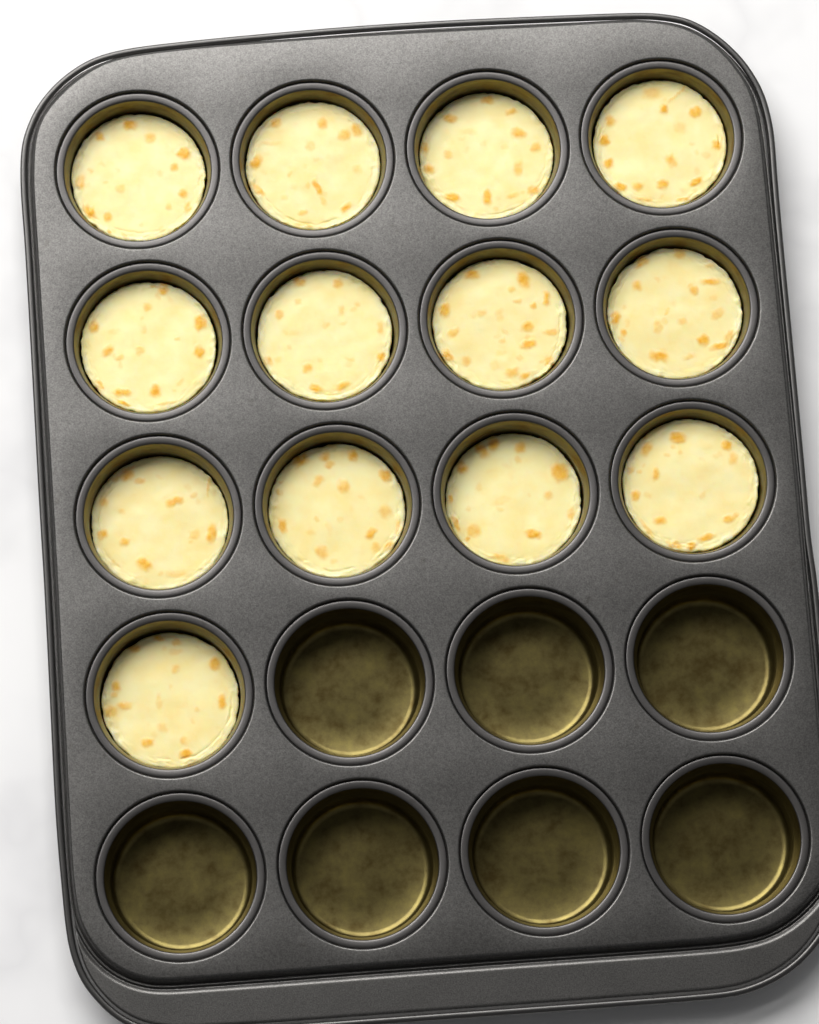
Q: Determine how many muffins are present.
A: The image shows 13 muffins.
